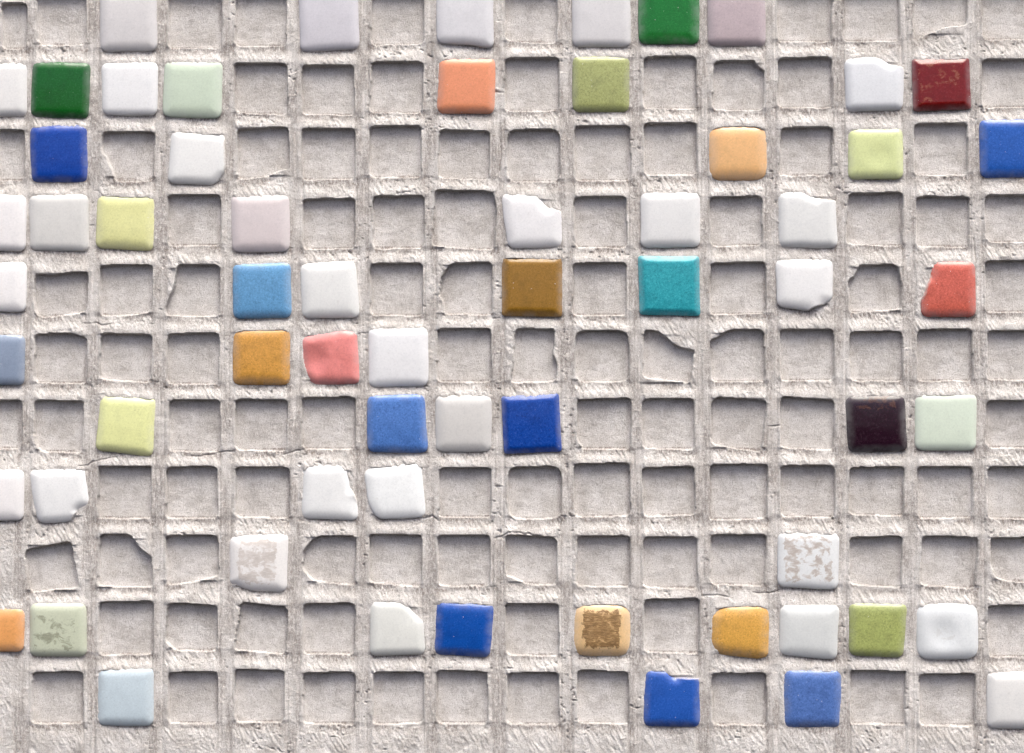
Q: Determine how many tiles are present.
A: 62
